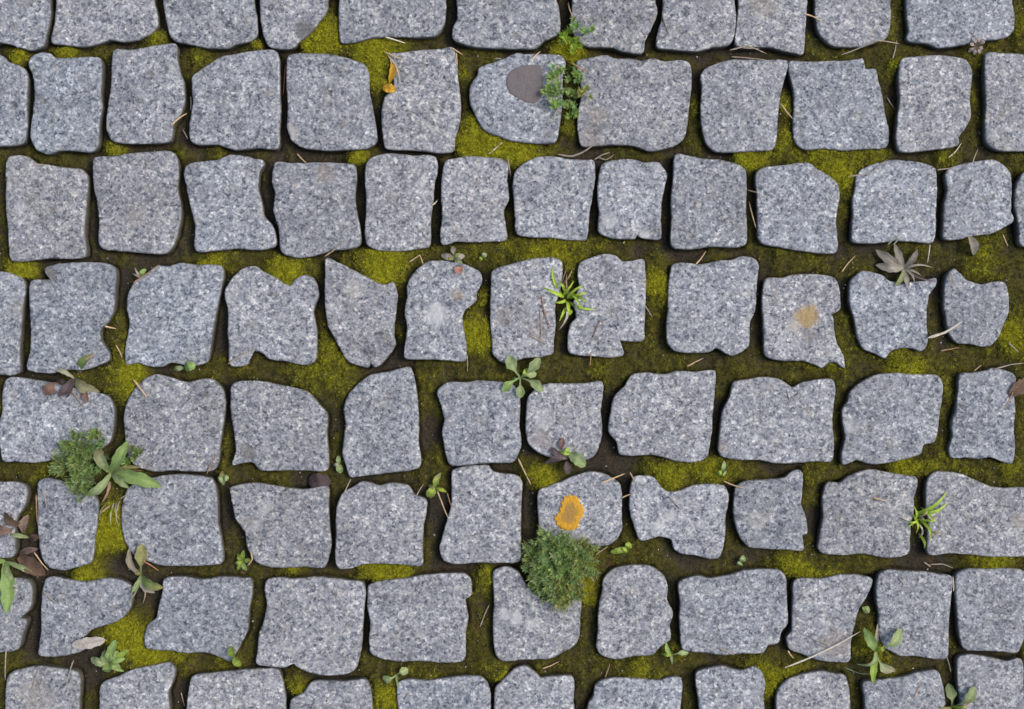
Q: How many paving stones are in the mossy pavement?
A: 91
